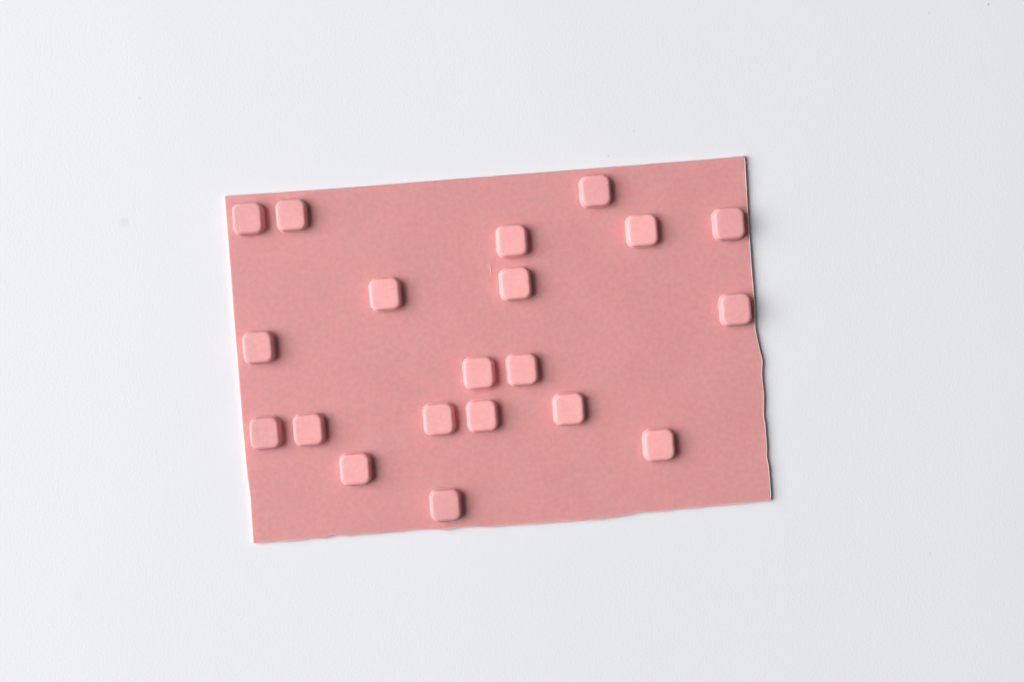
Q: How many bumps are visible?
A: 20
